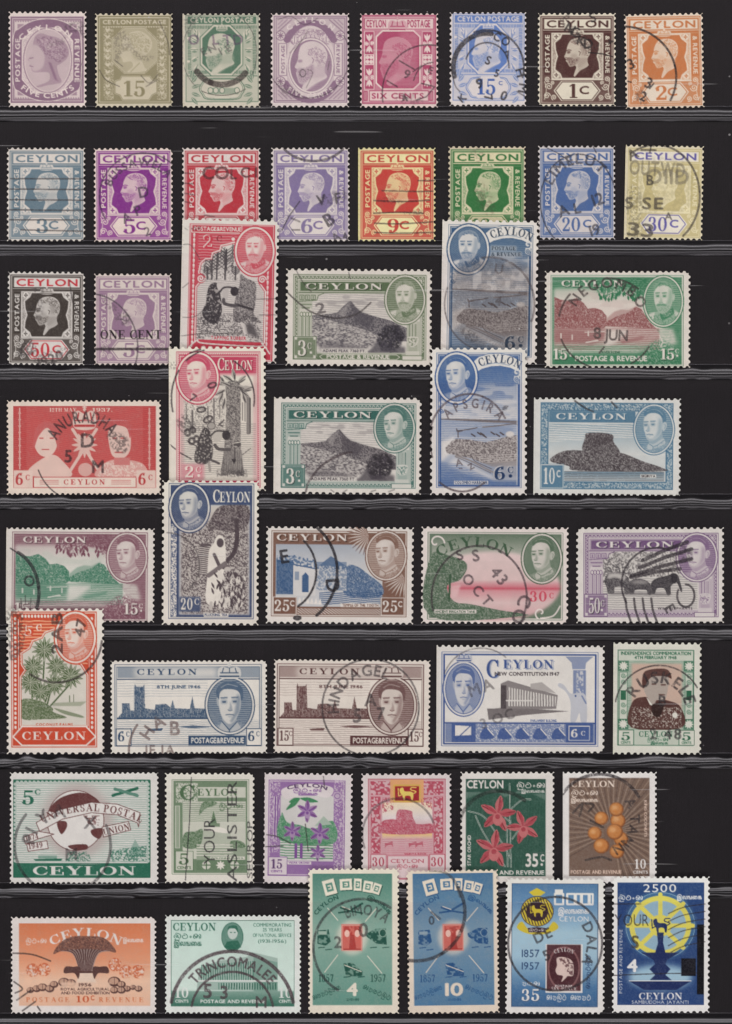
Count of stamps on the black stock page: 49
